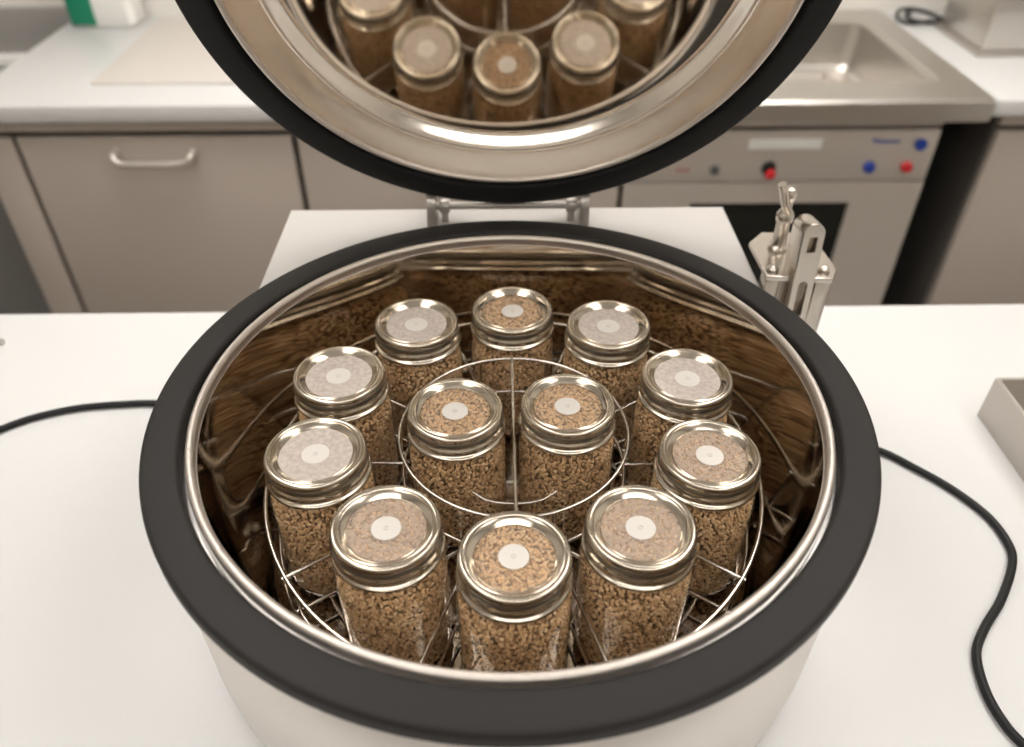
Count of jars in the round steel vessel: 12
